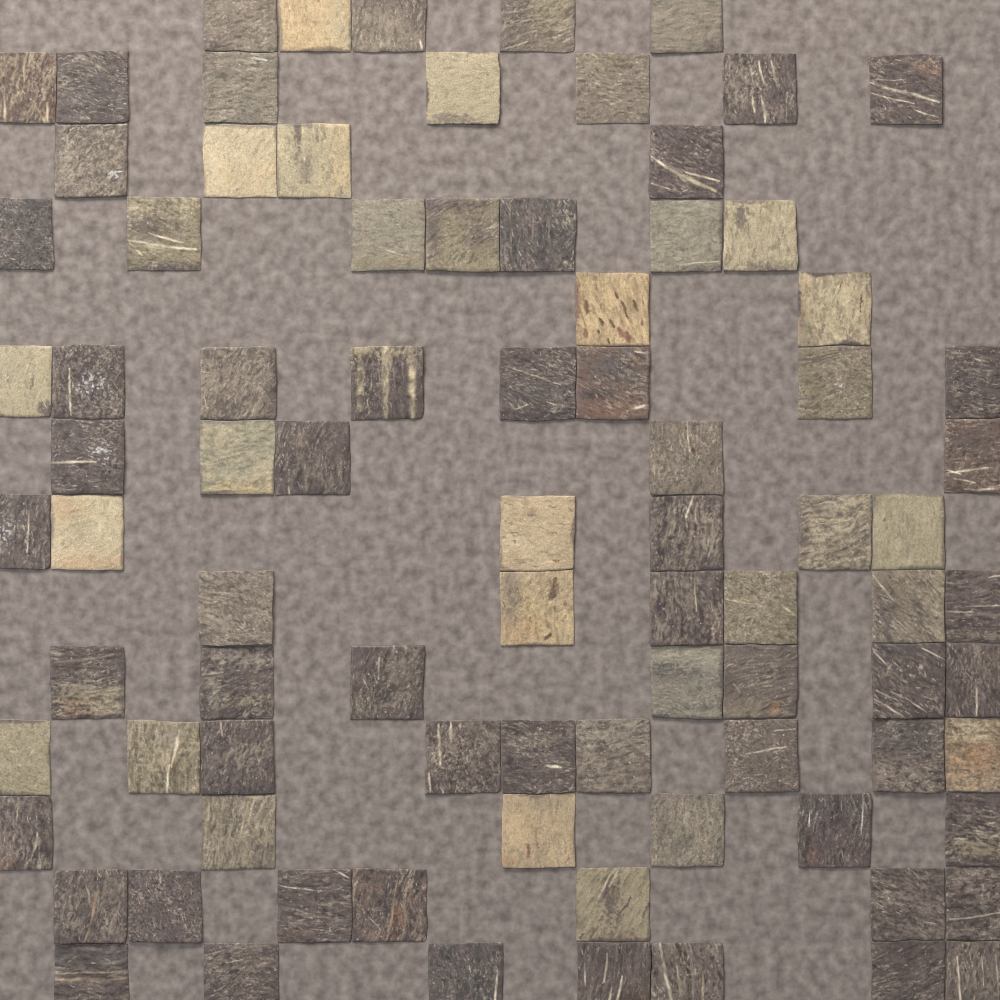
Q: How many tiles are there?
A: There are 86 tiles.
